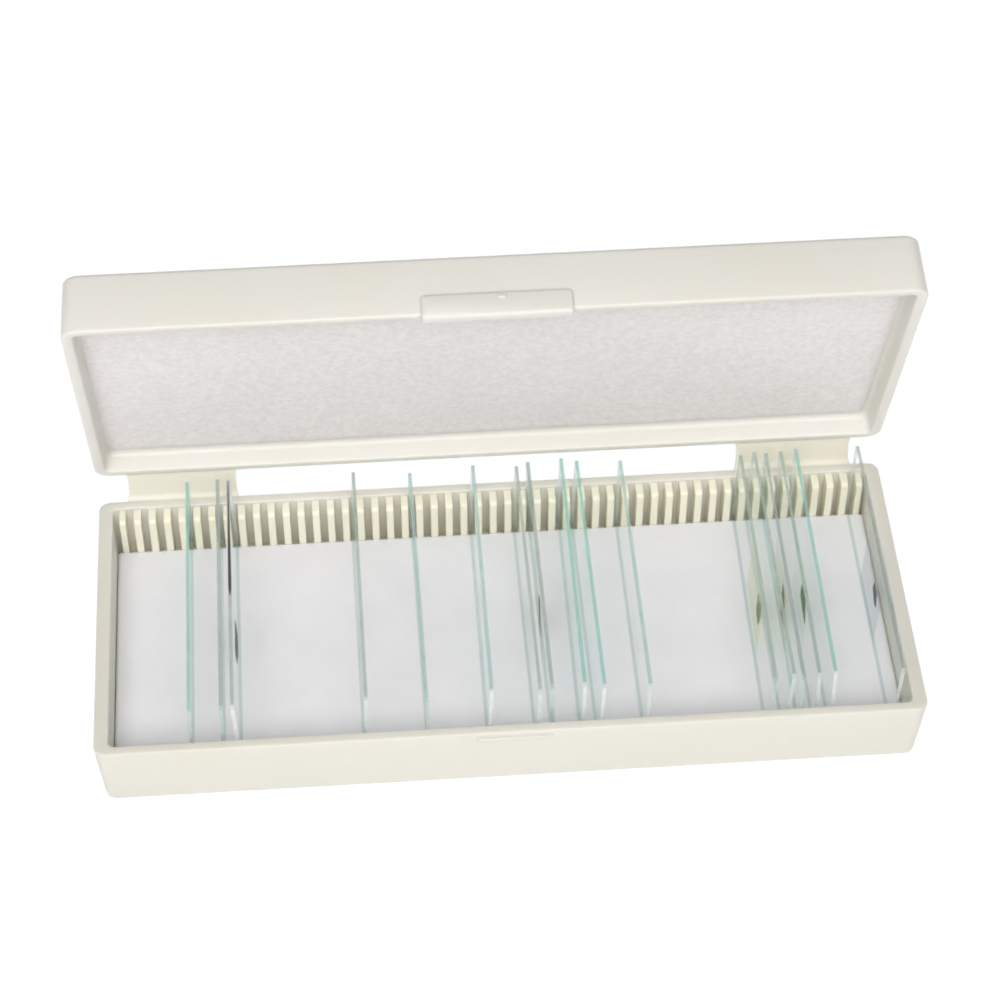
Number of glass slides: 17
